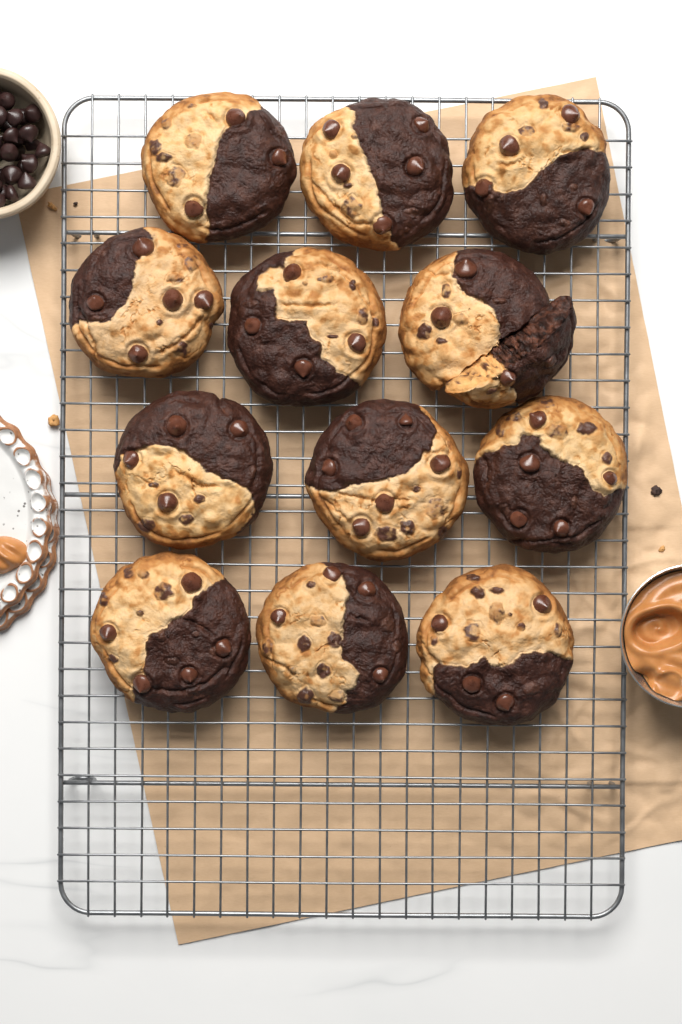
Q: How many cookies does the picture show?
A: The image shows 12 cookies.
